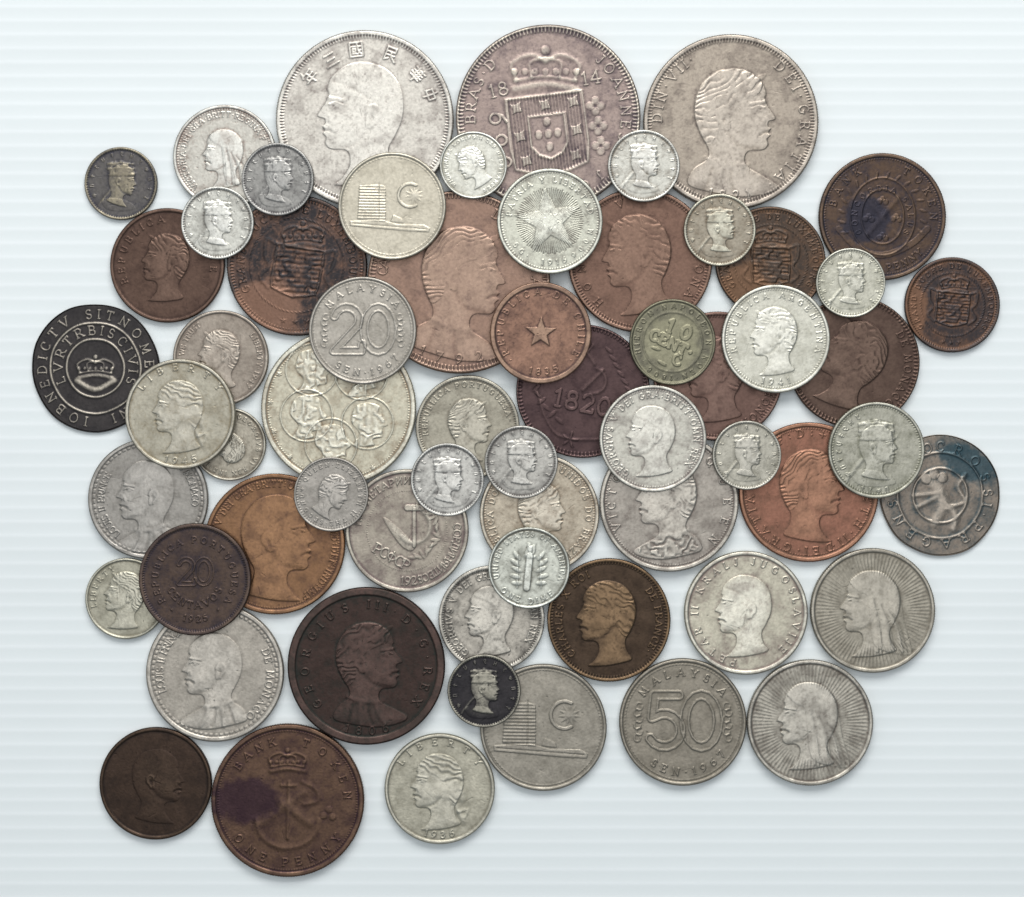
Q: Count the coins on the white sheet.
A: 62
